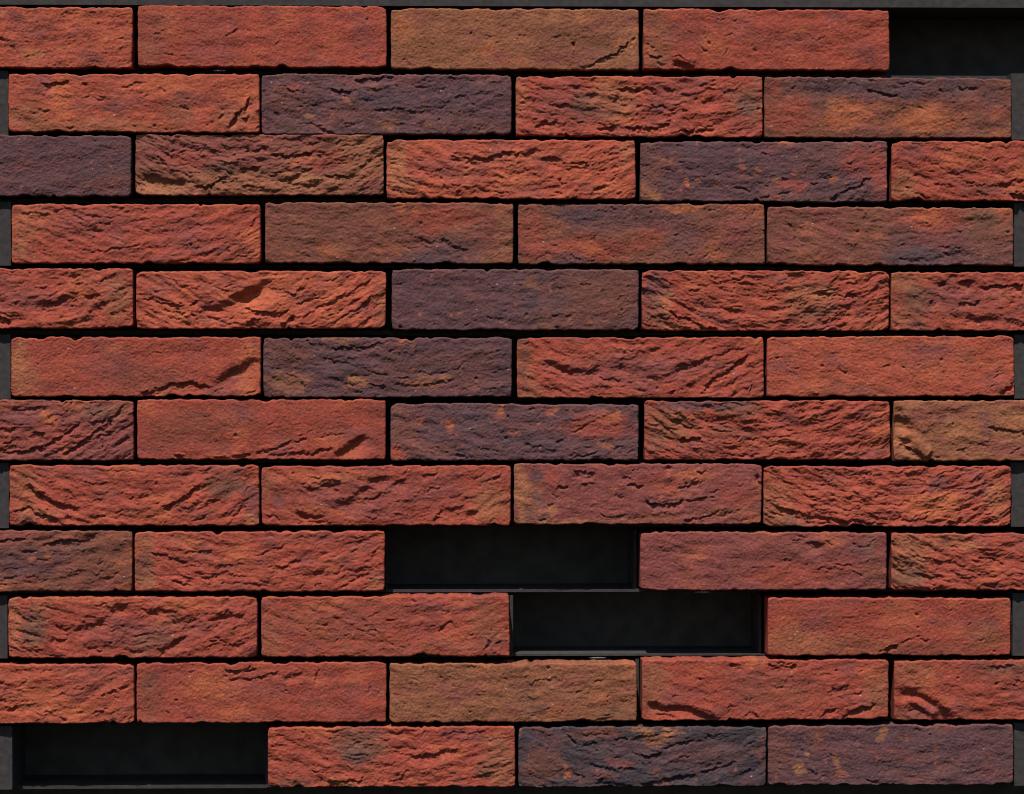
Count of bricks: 50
